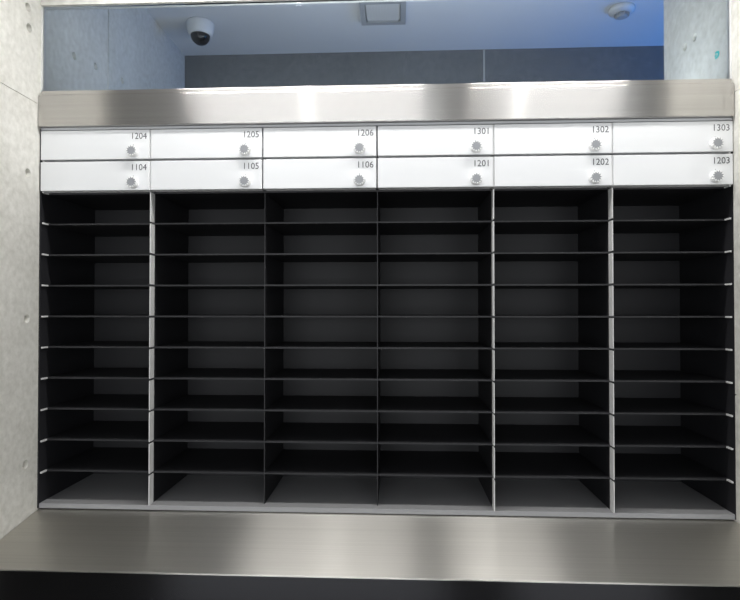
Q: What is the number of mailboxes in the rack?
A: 12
